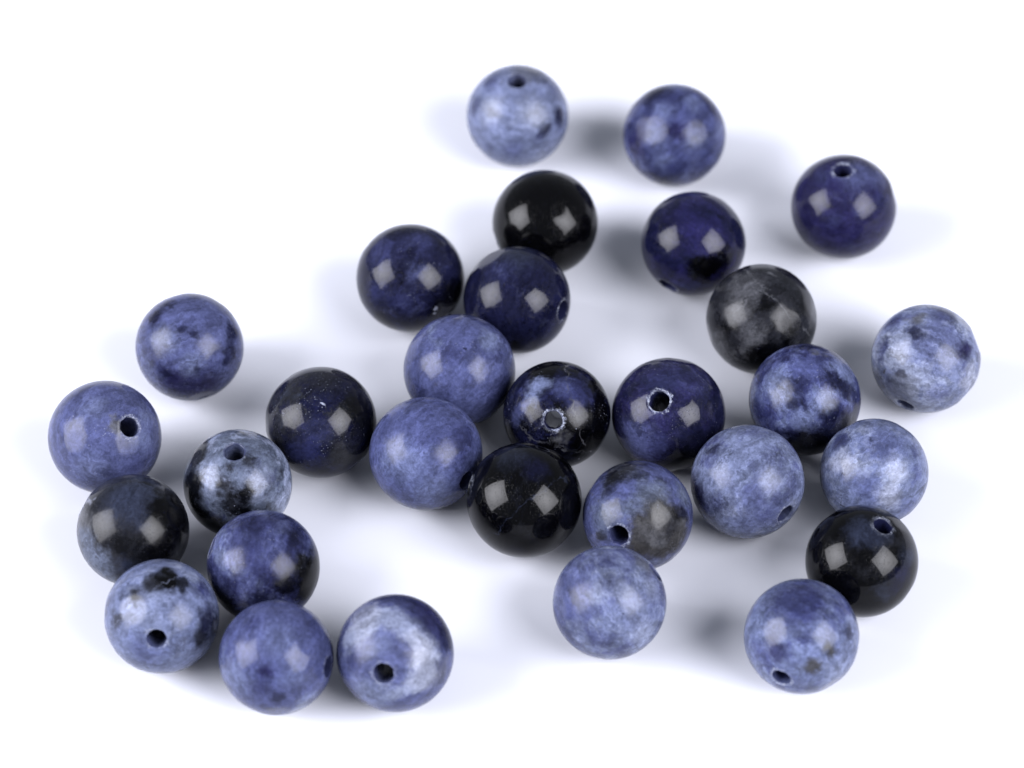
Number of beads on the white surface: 30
